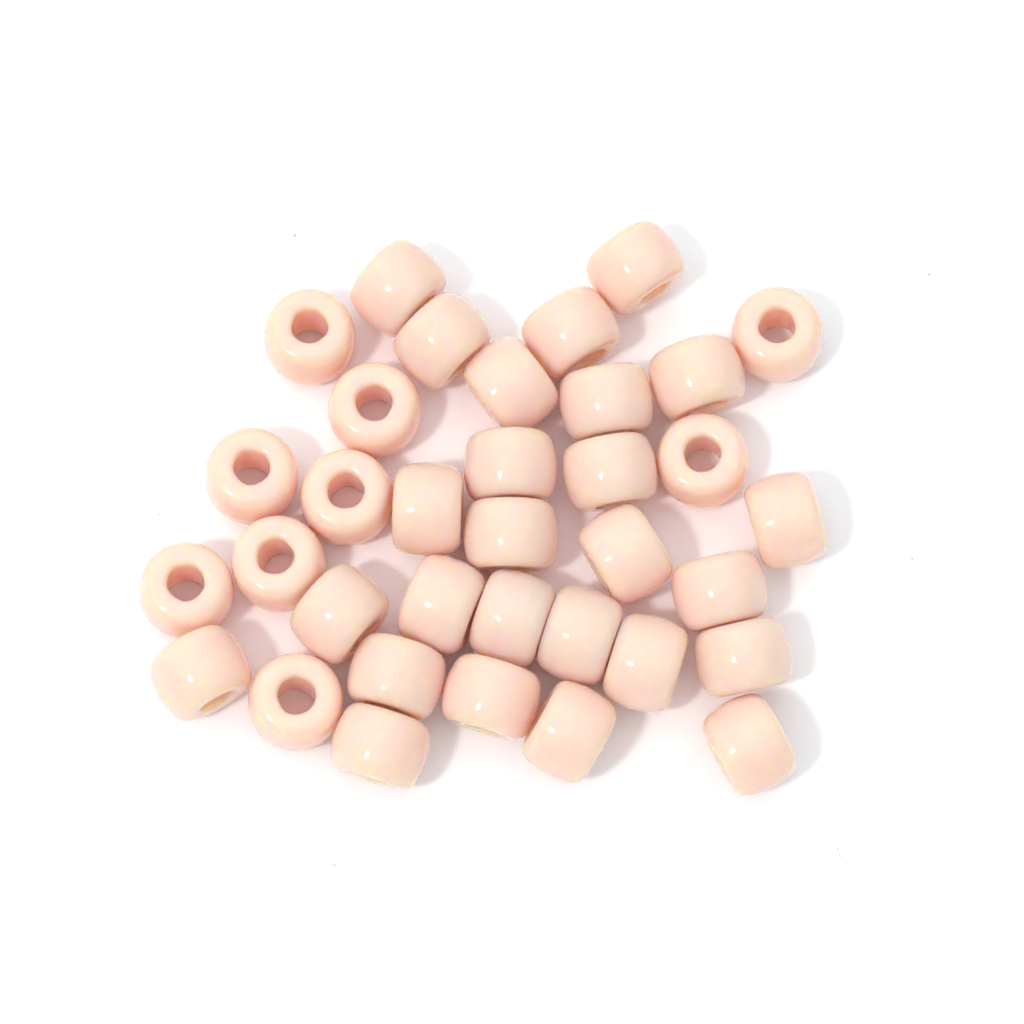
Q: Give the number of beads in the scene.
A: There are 35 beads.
